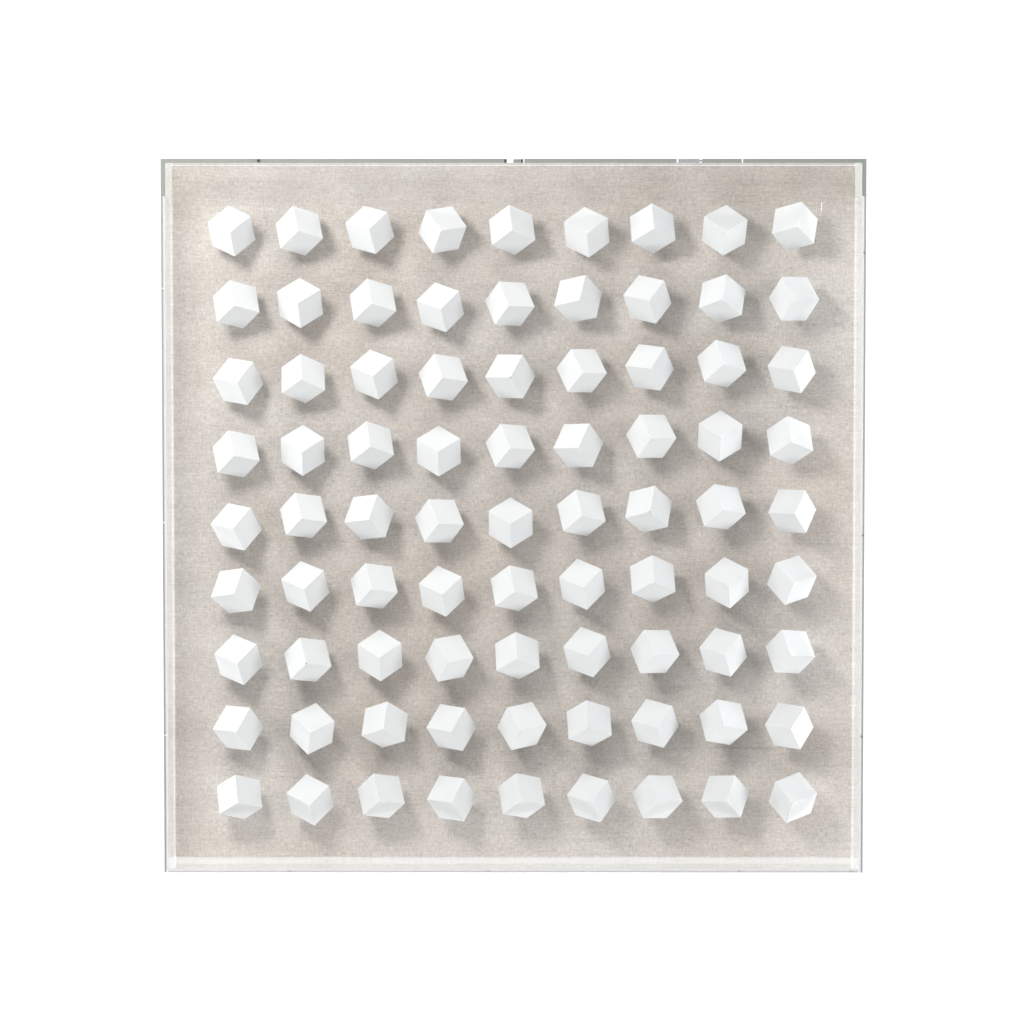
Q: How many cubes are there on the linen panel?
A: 81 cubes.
